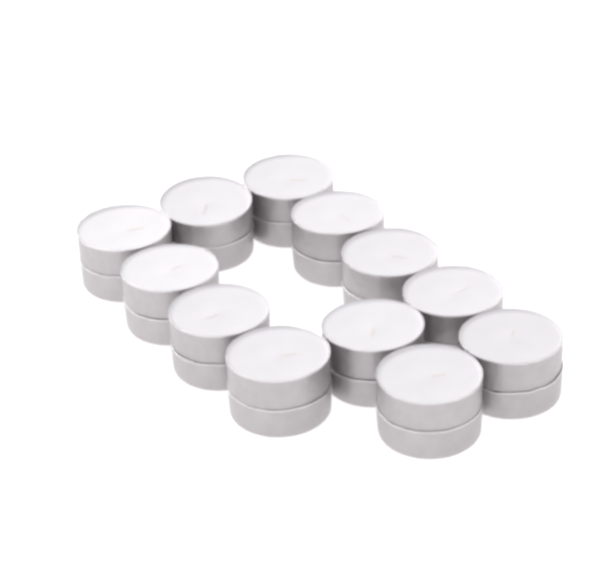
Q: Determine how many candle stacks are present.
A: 12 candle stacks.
